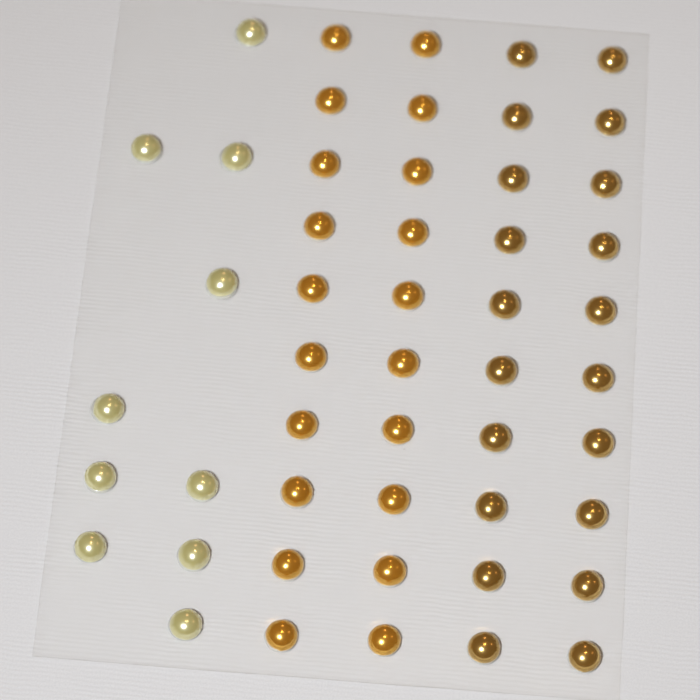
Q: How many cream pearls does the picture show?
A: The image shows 10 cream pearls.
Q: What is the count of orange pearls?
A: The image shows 20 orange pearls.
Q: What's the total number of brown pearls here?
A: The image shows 20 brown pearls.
